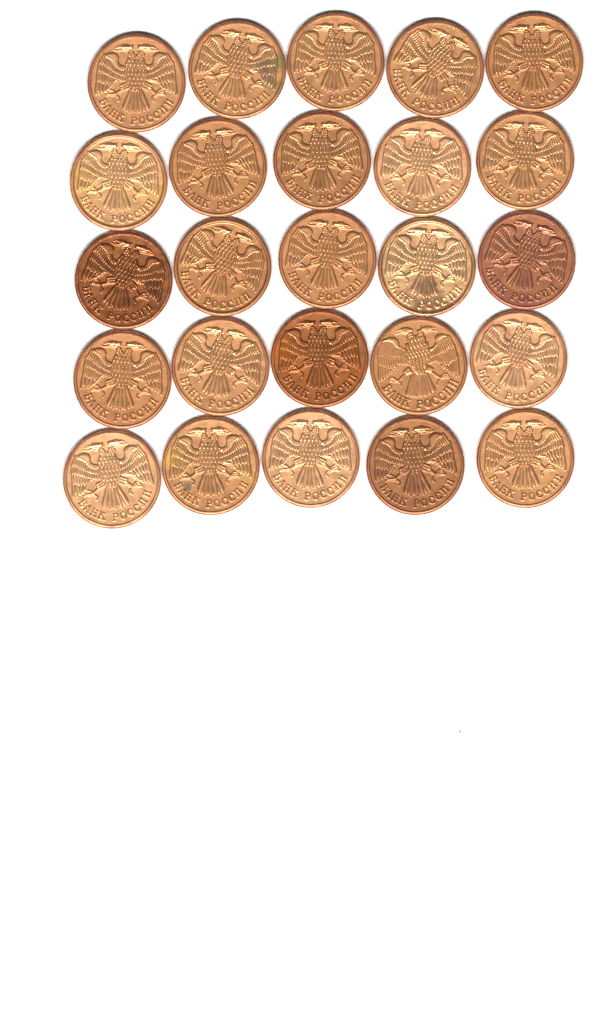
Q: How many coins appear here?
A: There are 25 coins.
